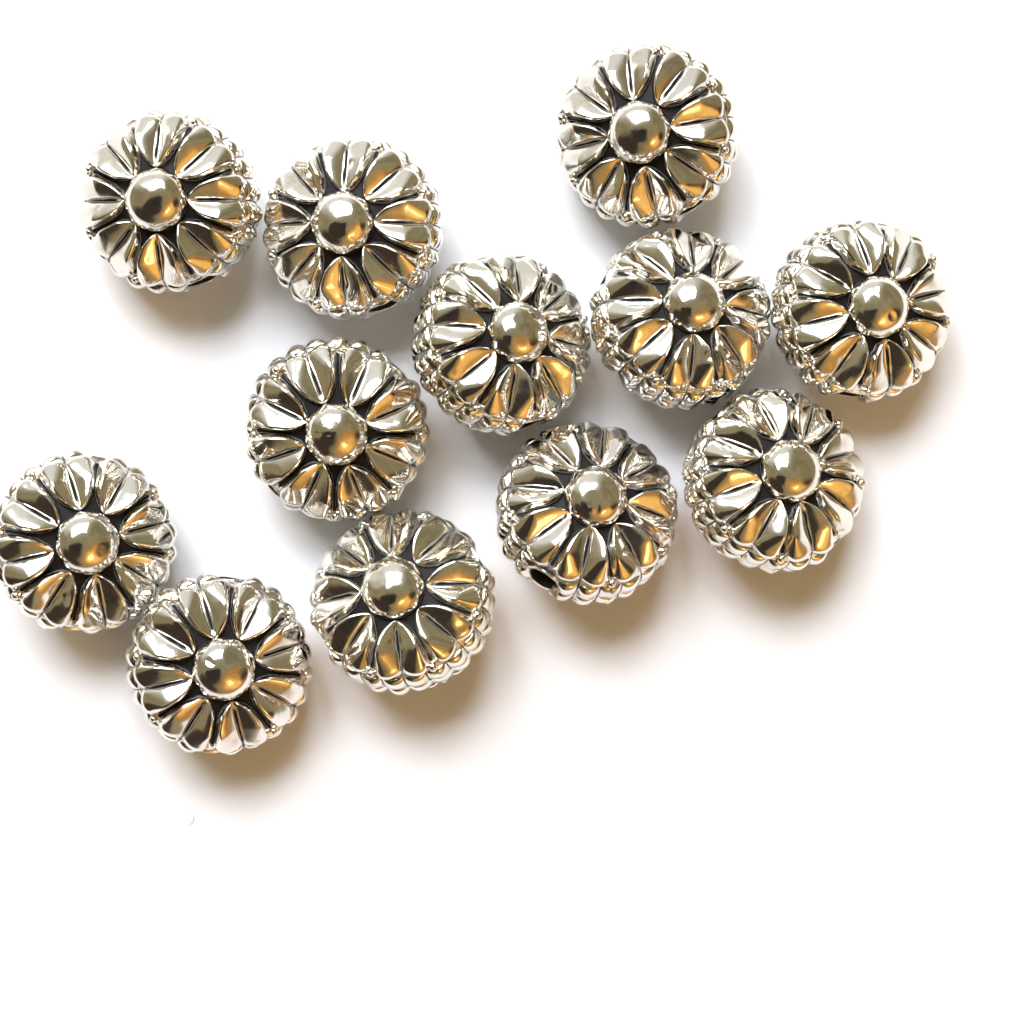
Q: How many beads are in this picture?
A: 12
